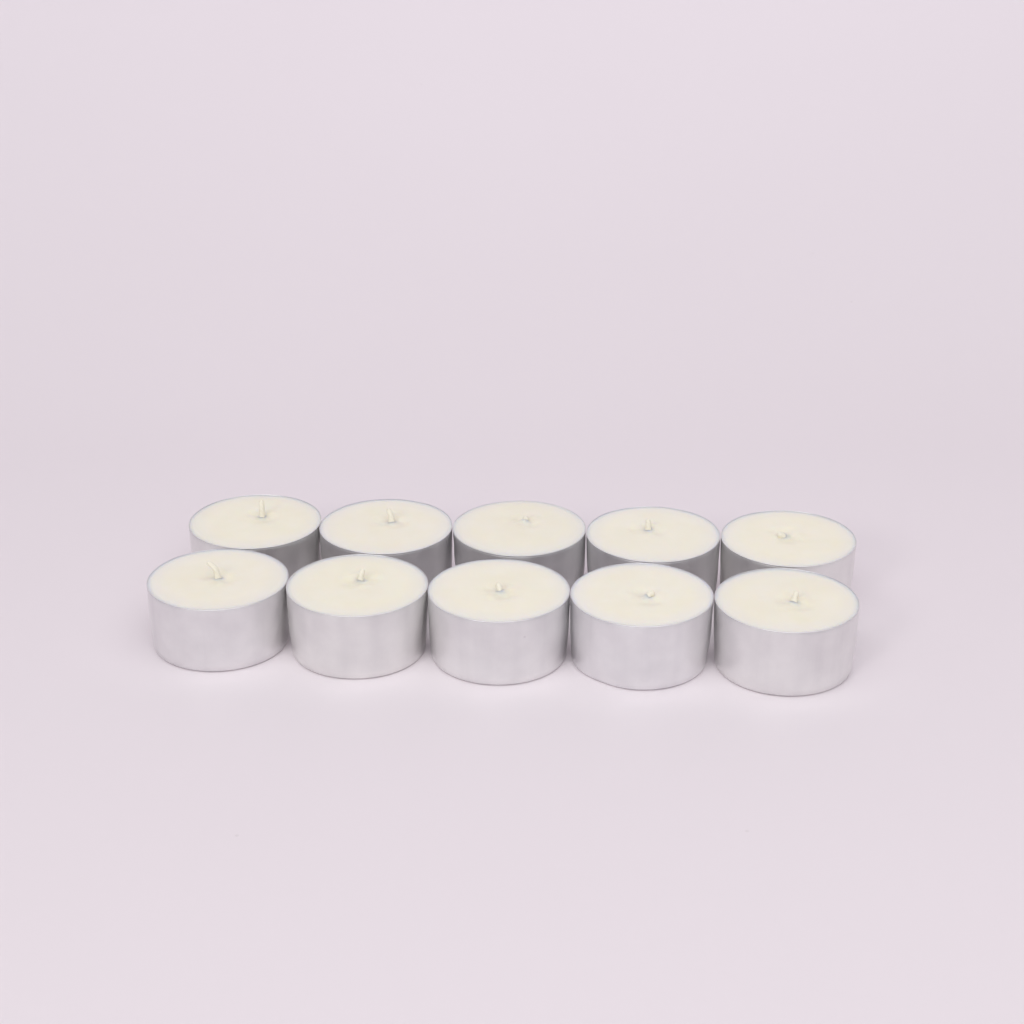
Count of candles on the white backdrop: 10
